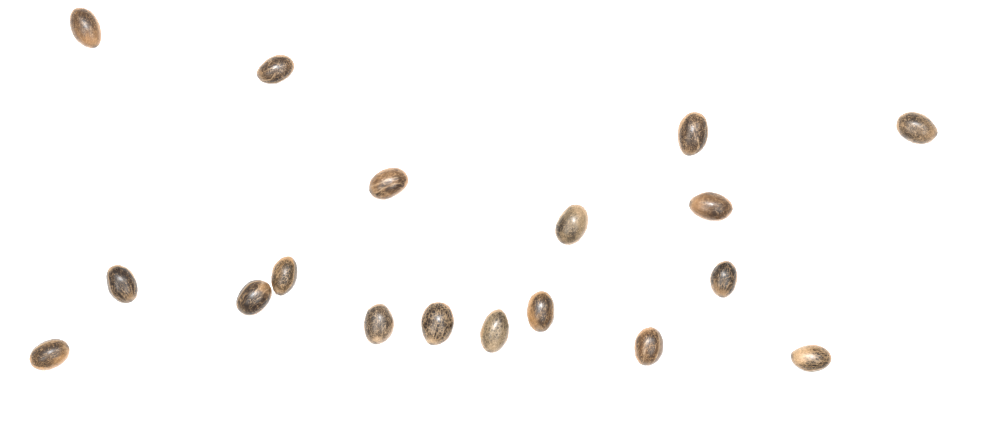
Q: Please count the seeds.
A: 18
